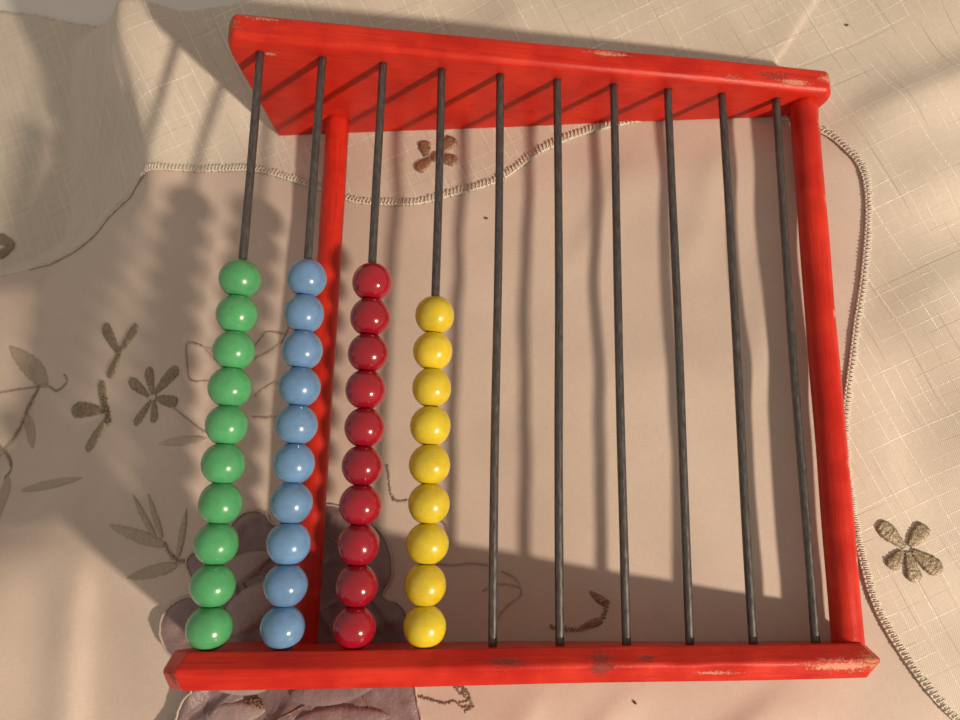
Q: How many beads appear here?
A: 39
